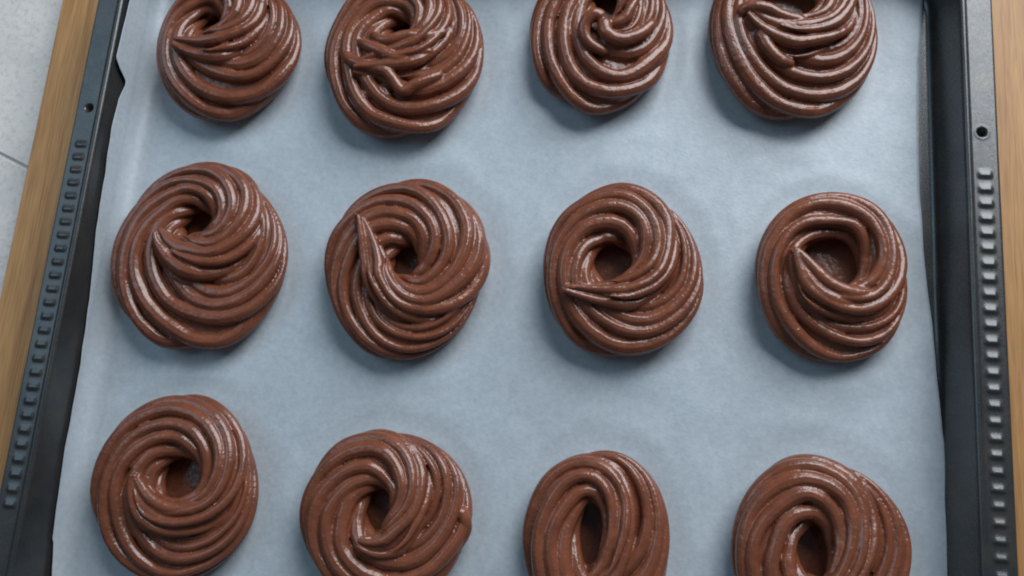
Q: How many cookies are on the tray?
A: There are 12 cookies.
